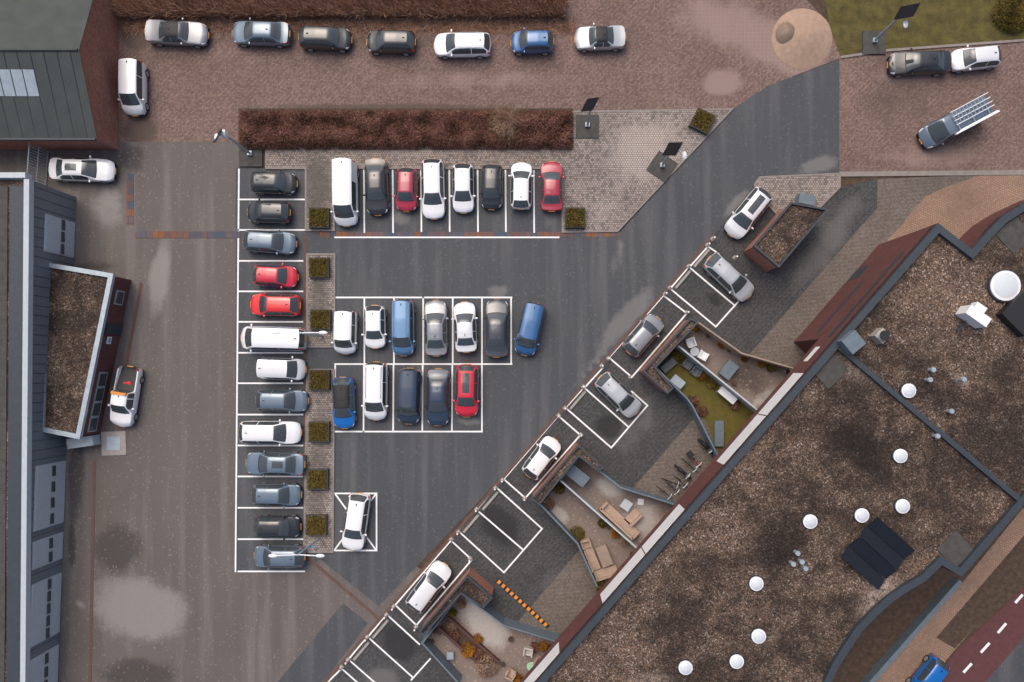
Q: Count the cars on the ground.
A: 54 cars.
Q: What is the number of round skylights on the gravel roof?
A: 10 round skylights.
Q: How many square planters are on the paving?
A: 9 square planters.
